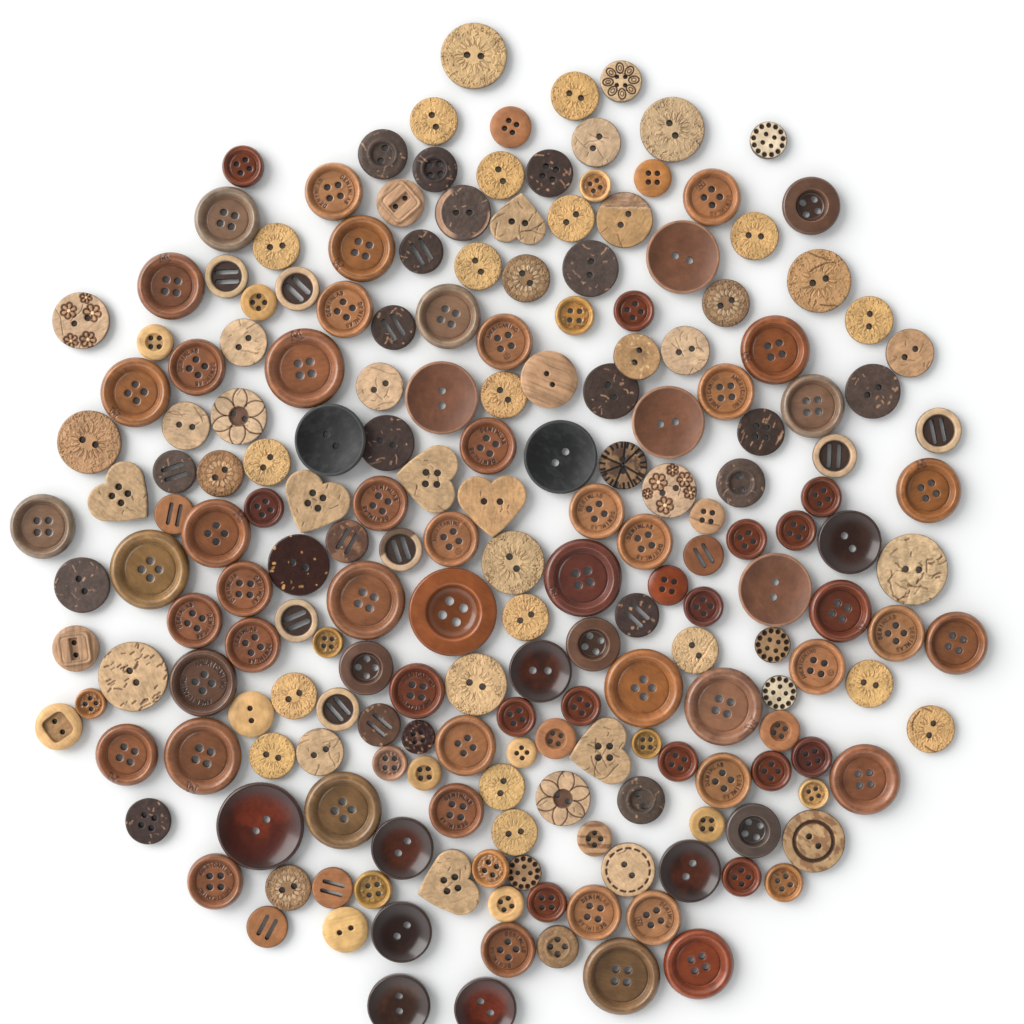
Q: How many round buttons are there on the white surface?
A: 195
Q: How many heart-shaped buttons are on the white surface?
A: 7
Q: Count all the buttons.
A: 202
